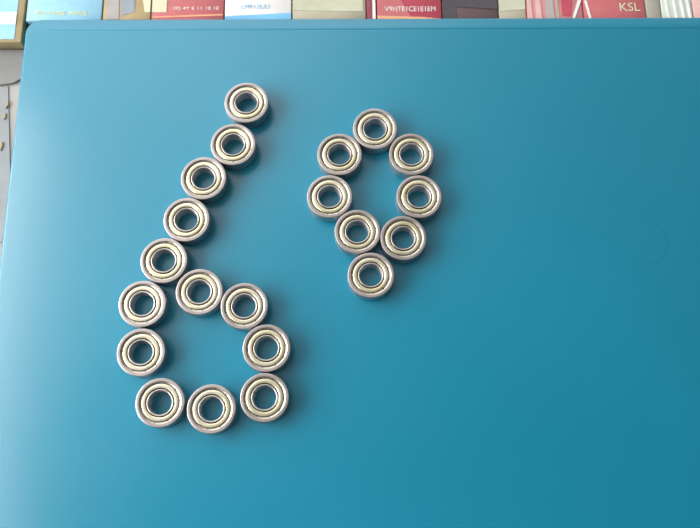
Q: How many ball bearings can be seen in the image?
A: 21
